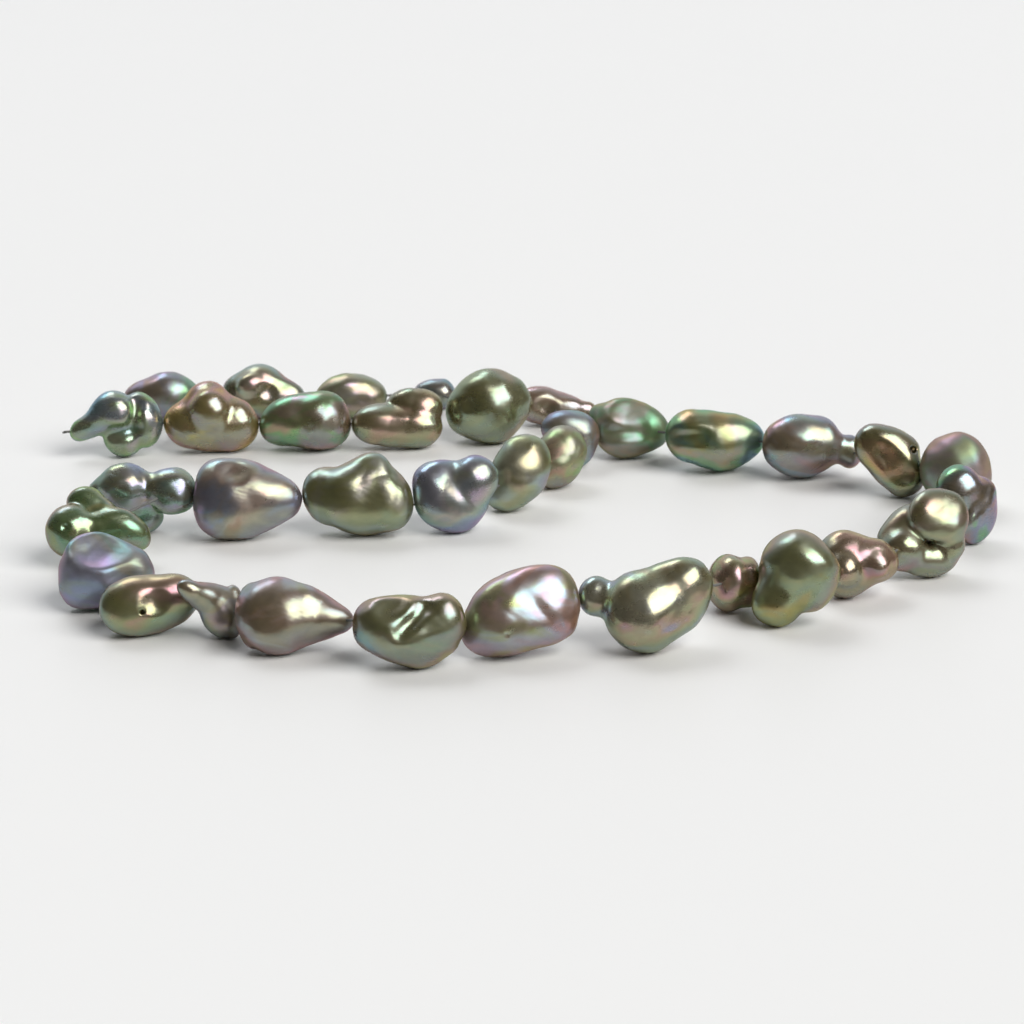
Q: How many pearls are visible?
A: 35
